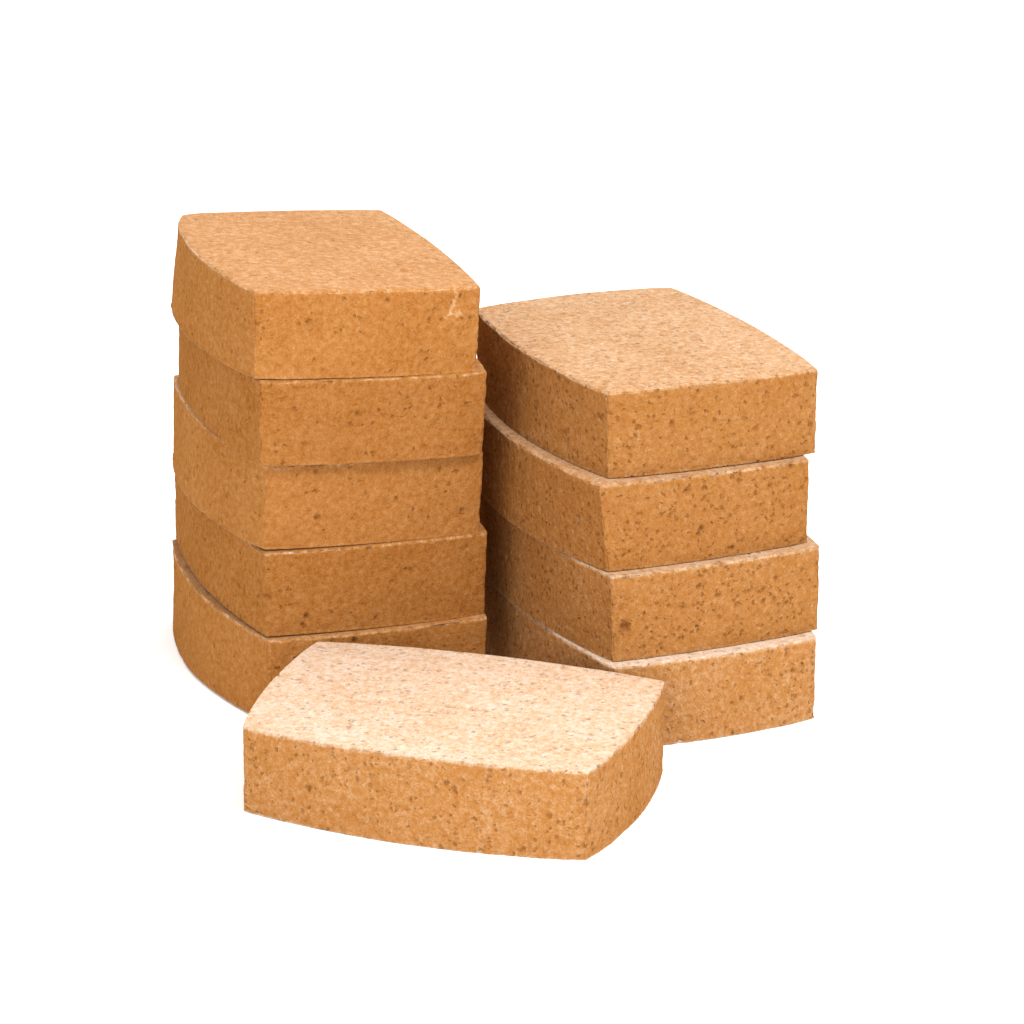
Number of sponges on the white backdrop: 10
